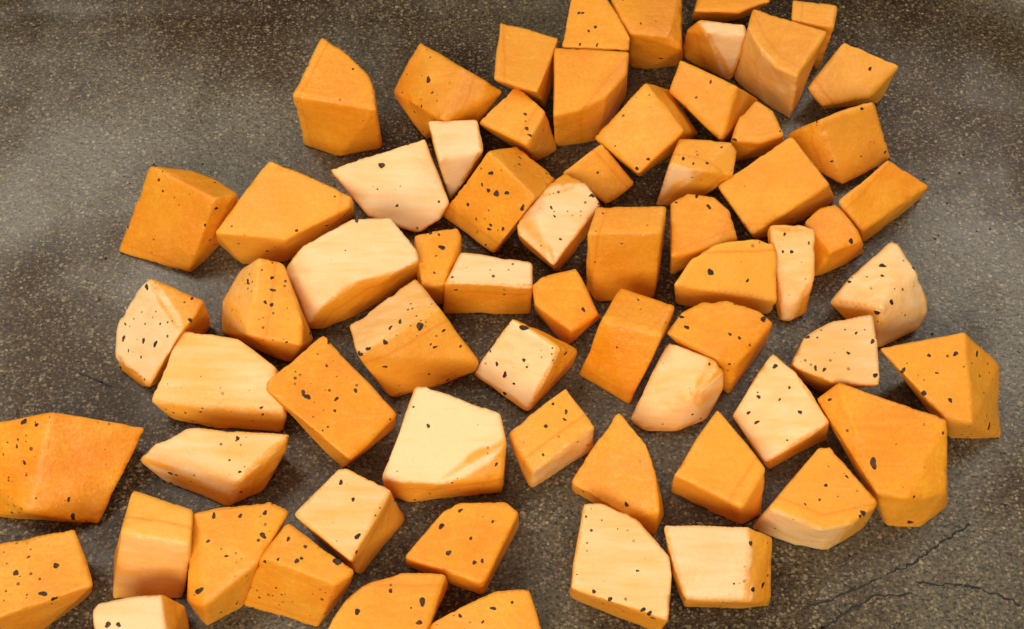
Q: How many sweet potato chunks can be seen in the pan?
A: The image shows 67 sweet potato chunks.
